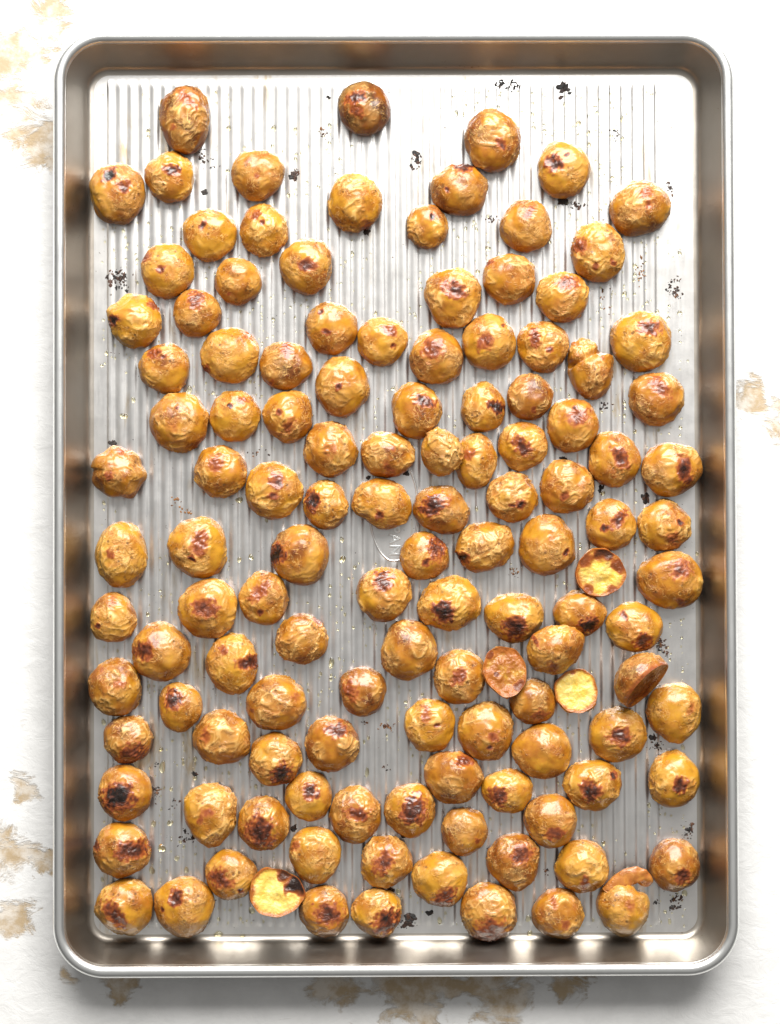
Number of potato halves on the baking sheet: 126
